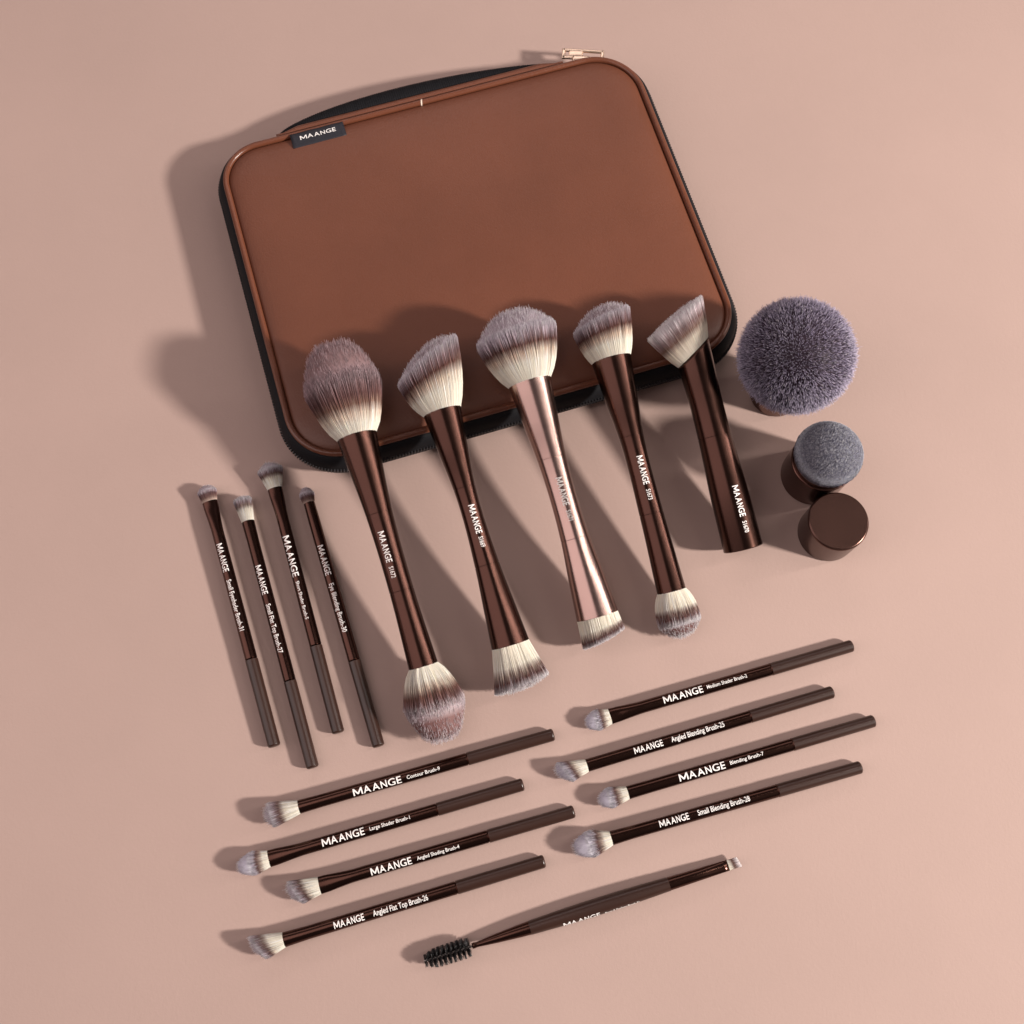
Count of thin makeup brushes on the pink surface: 13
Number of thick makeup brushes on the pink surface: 7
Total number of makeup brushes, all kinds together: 20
